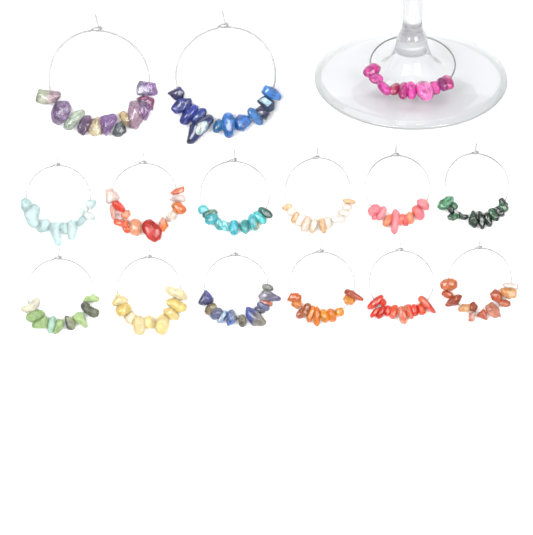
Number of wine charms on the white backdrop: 15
